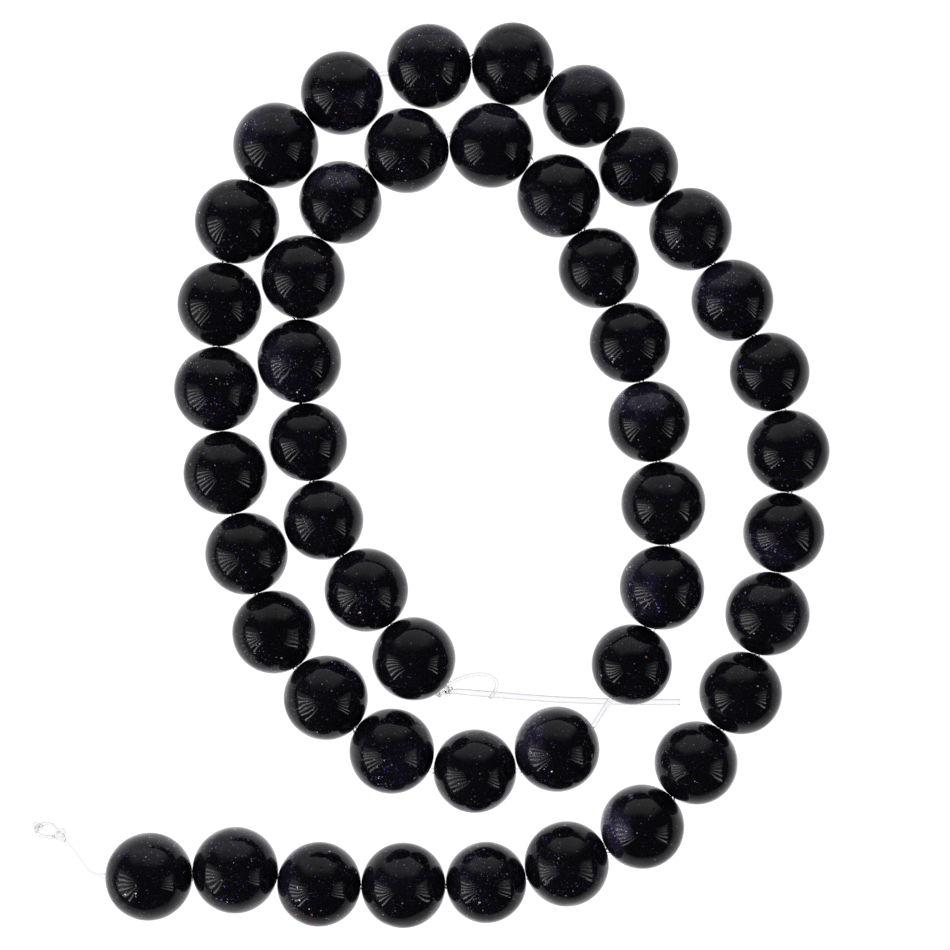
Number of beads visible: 47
